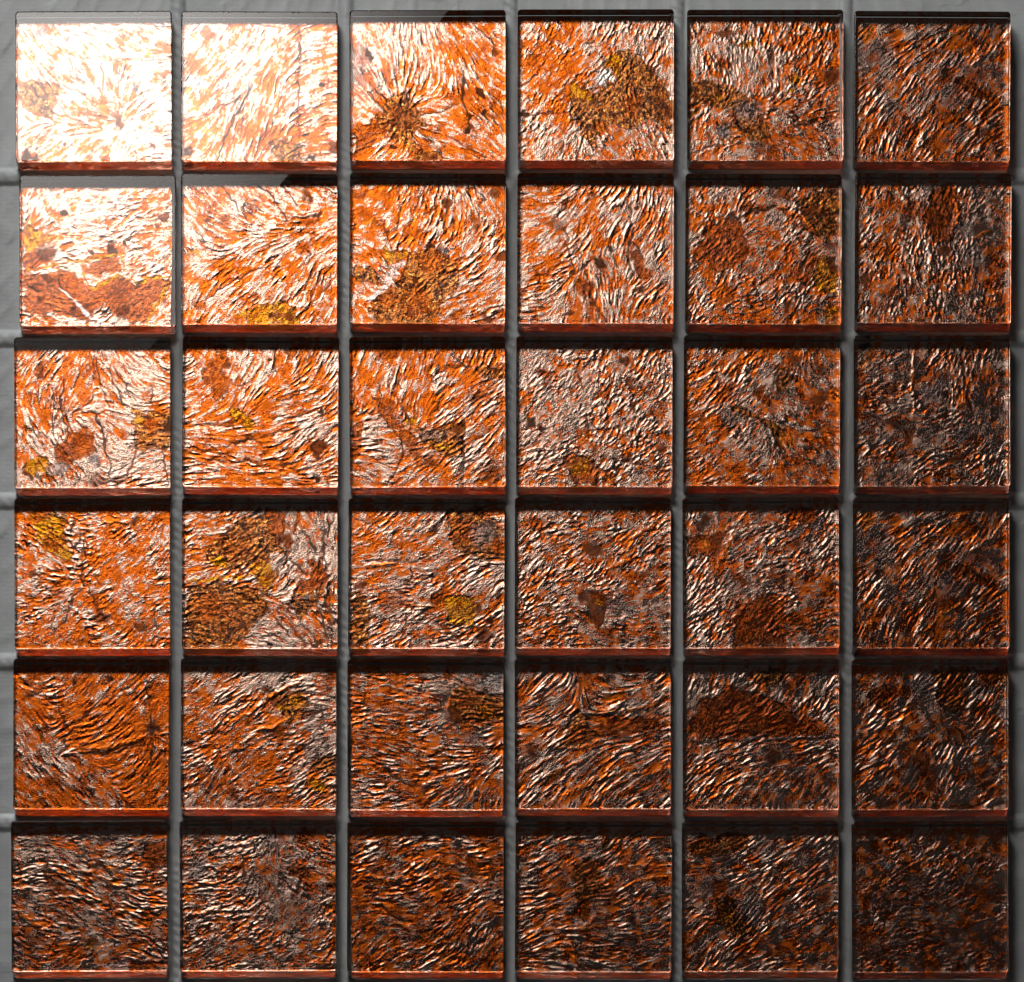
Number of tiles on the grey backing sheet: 36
